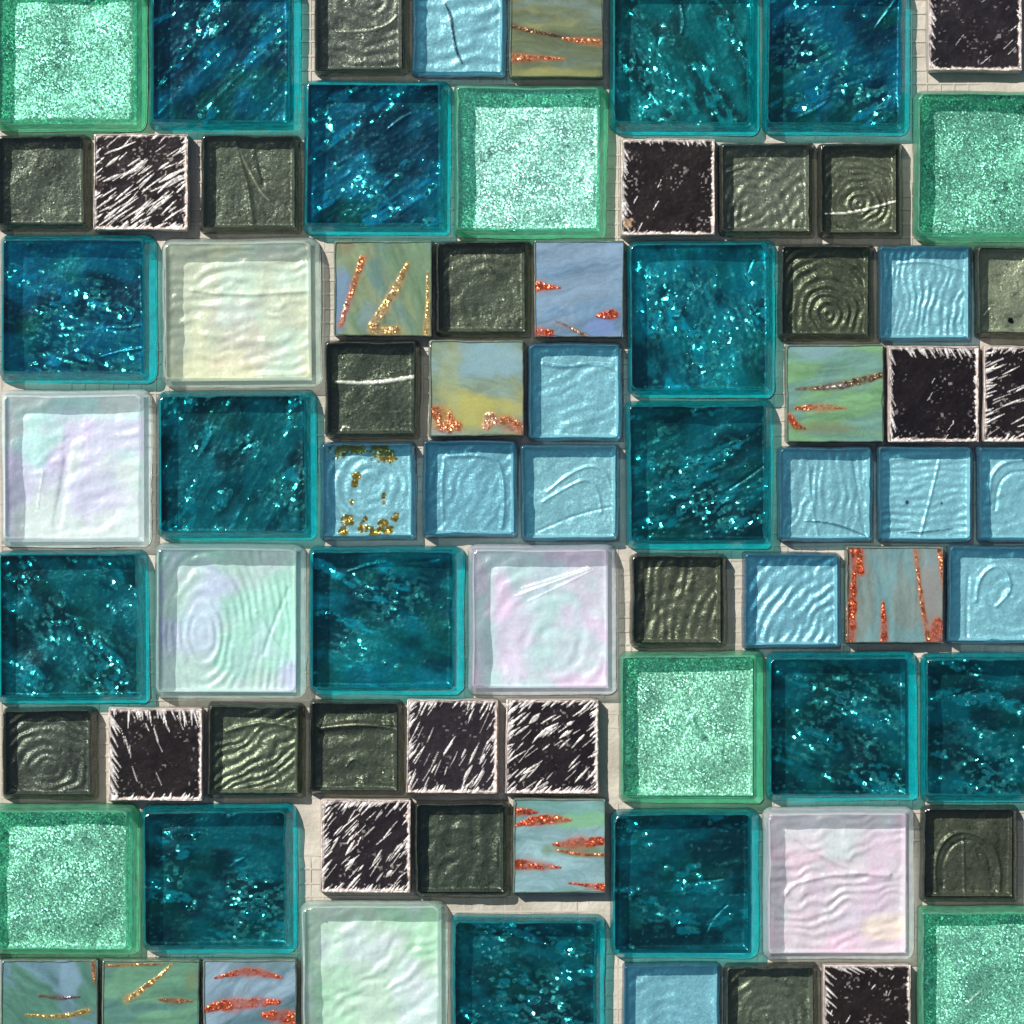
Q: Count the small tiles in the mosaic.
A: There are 48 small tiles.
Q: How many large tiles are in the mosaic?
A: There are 27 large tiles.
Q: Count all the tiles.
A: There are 75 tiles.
